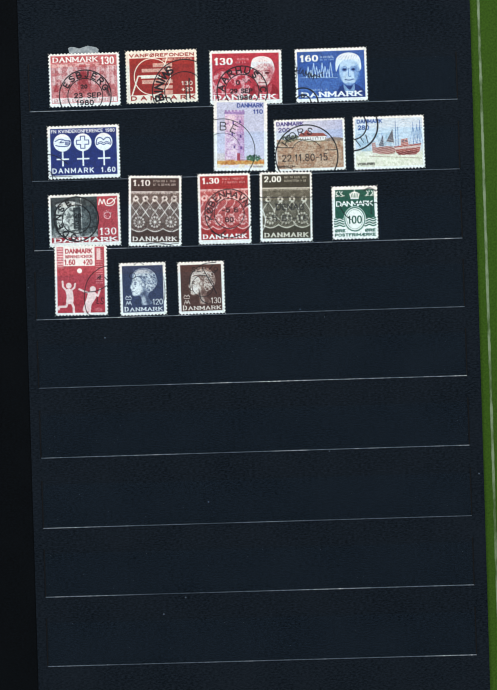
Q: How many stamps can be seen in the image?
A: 16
